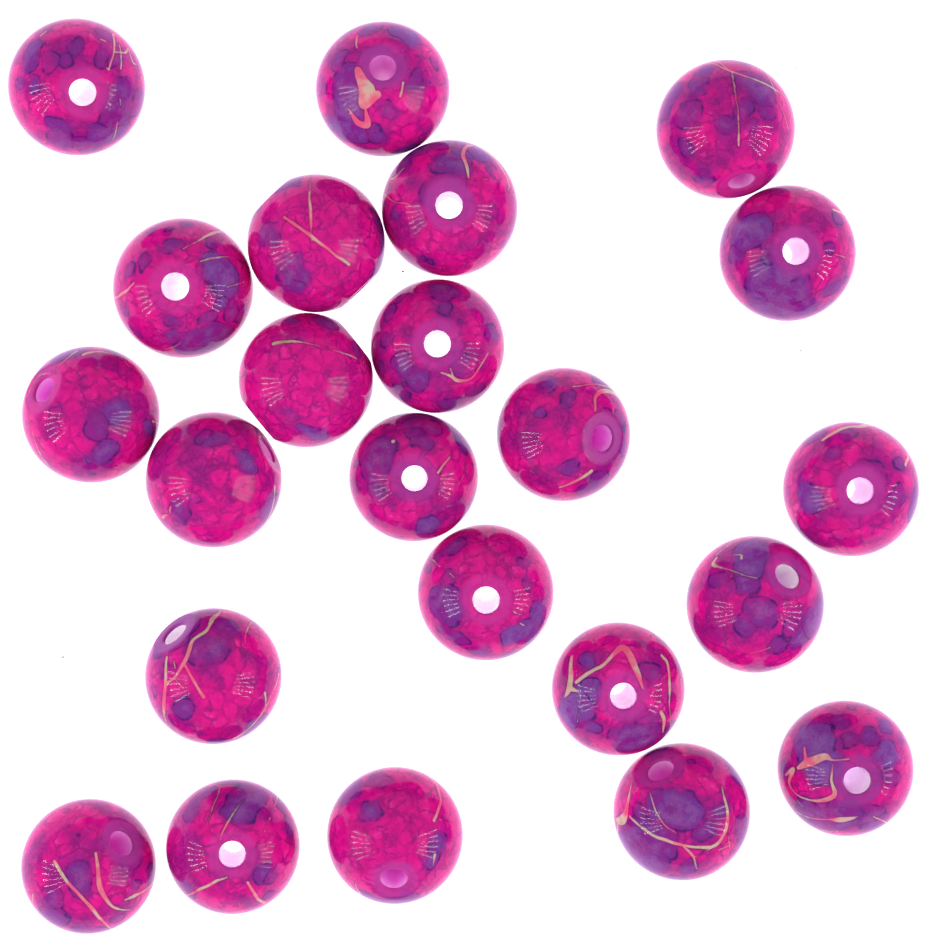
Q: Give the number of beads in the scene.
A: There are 23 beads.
